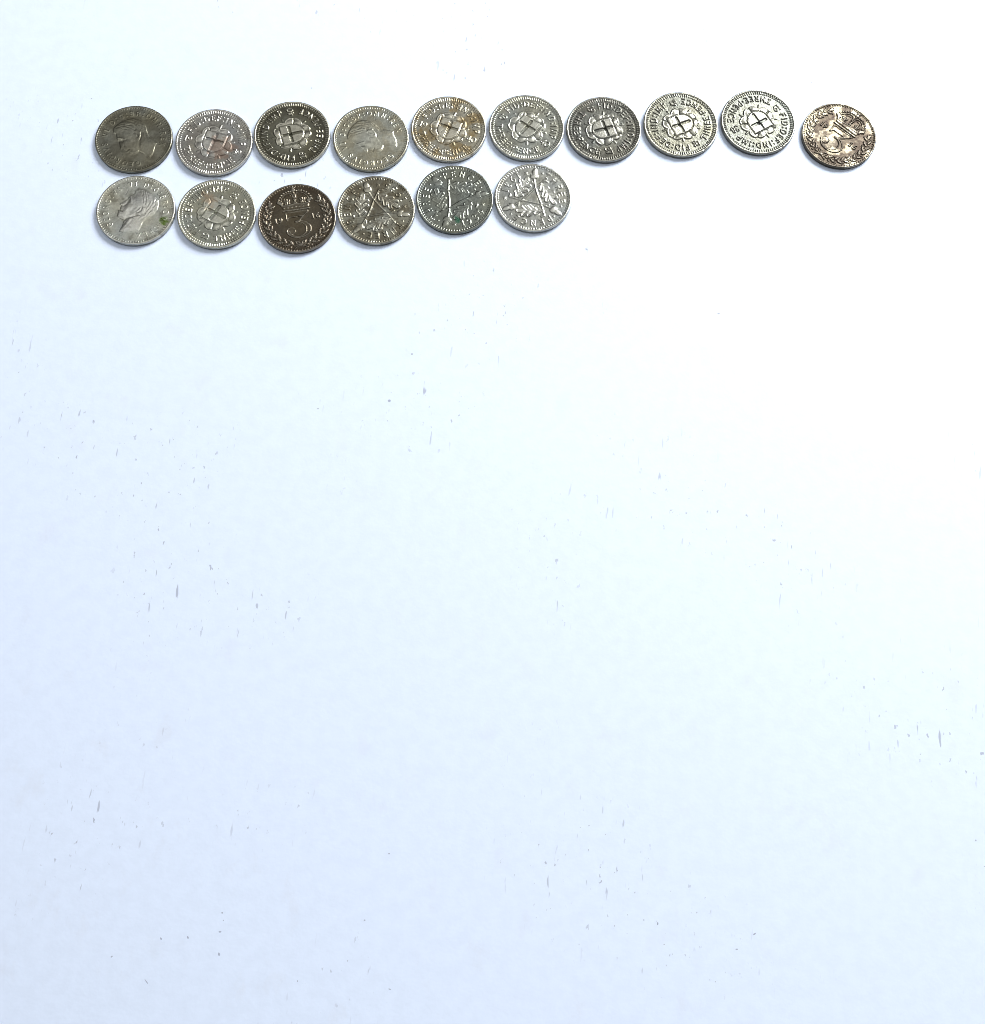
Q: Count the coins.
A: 16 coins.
